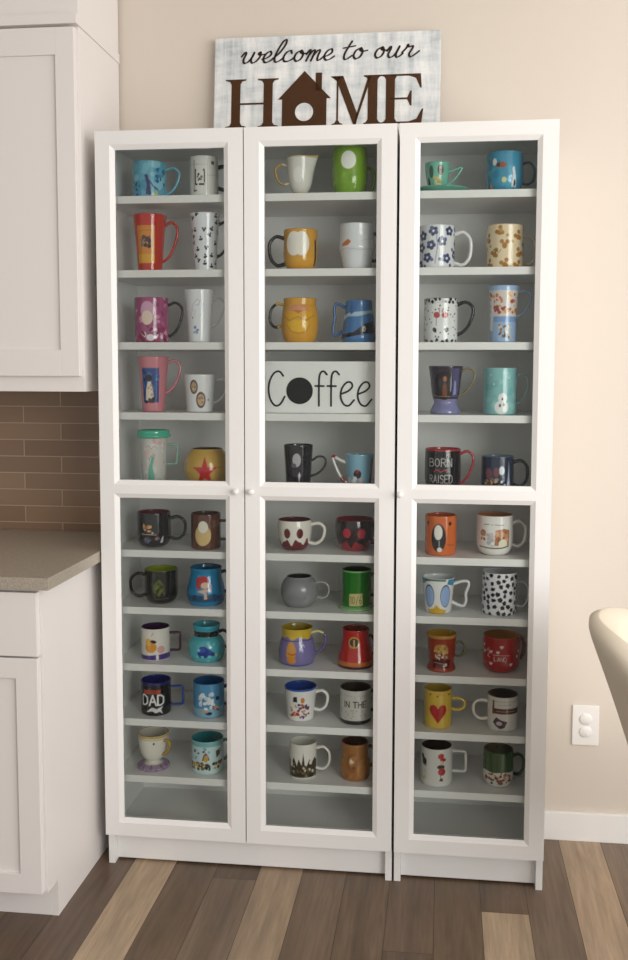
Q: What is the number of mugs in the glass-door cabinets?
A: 58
